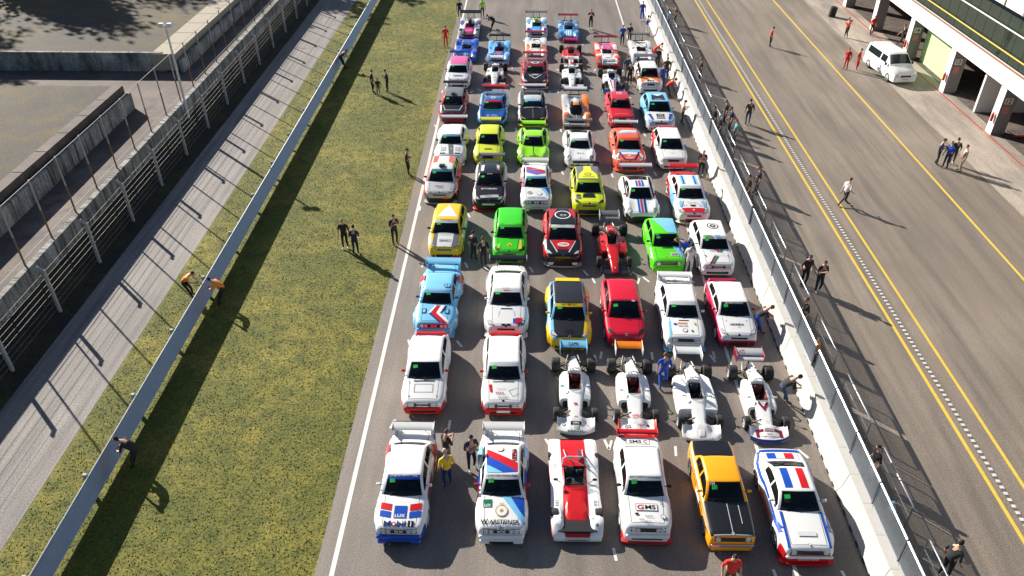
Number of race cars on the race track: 57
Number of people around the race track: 69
